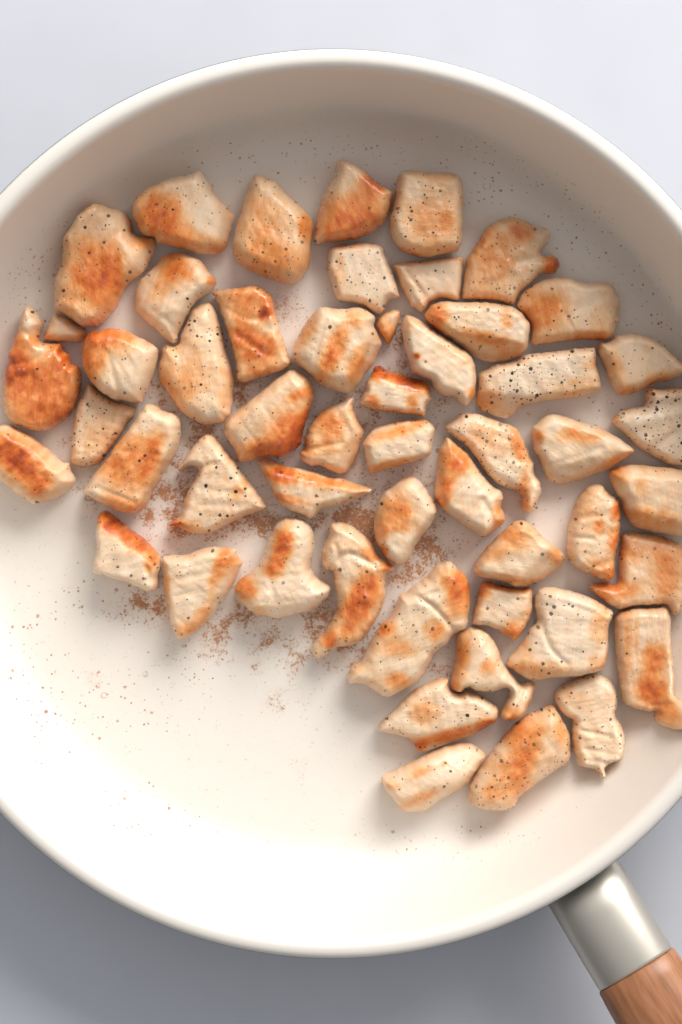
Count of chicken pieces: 52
